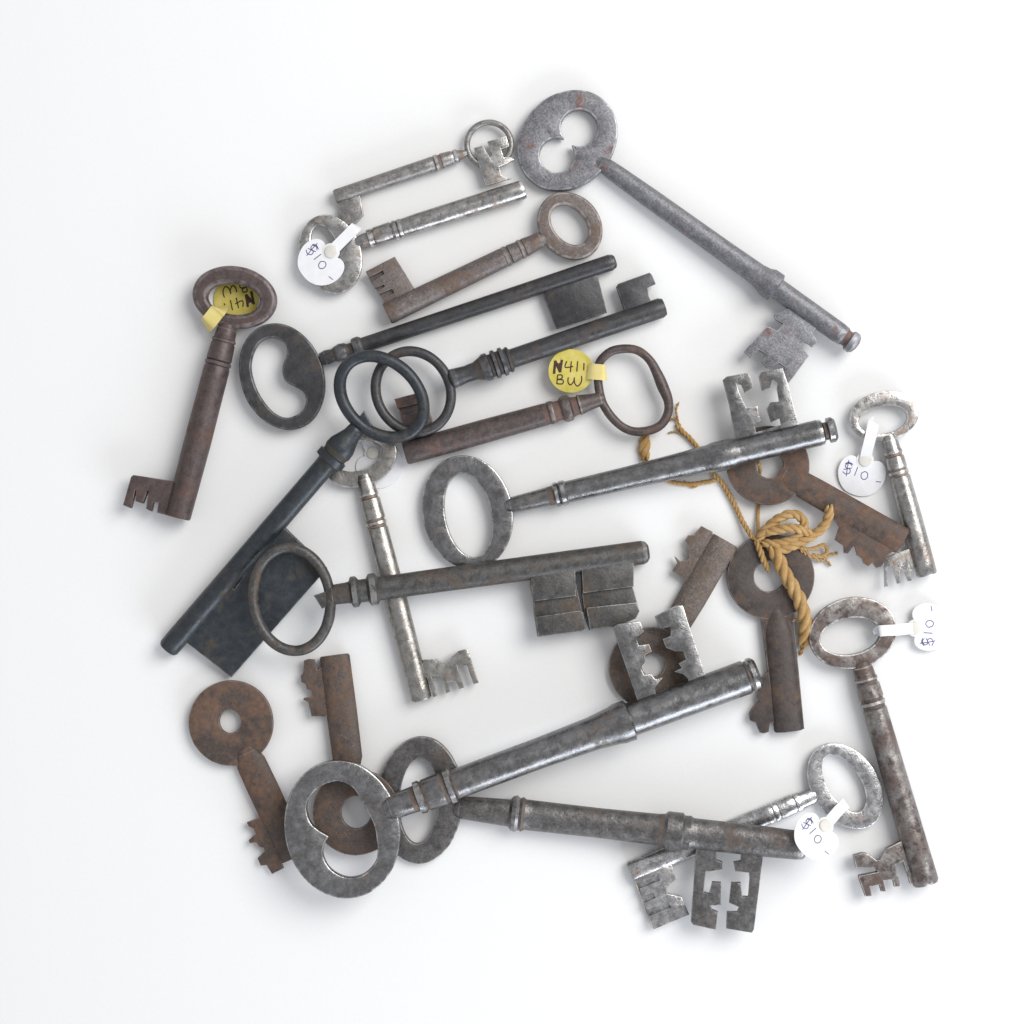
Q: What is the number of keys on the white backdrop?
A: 22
